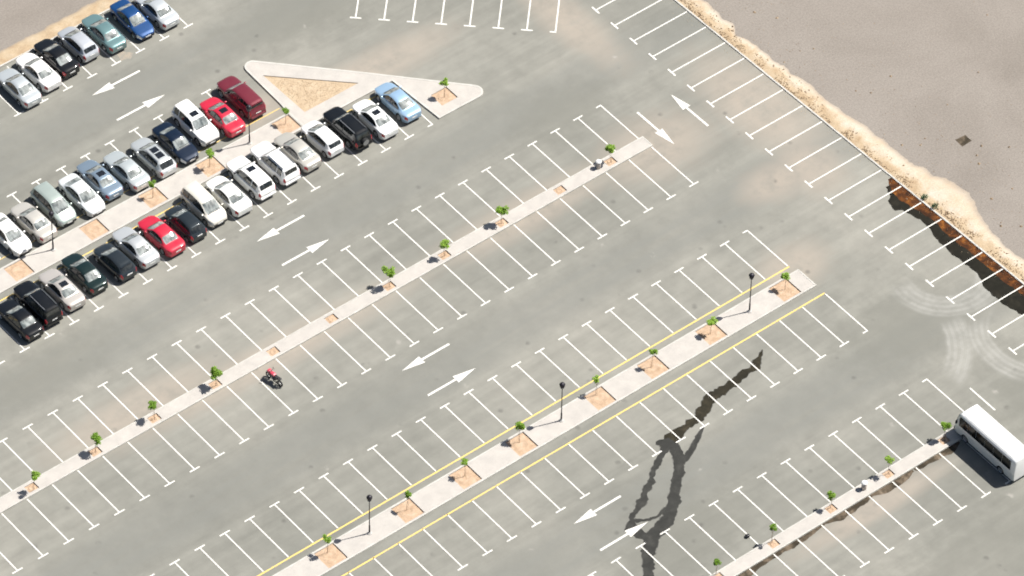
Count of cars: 35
